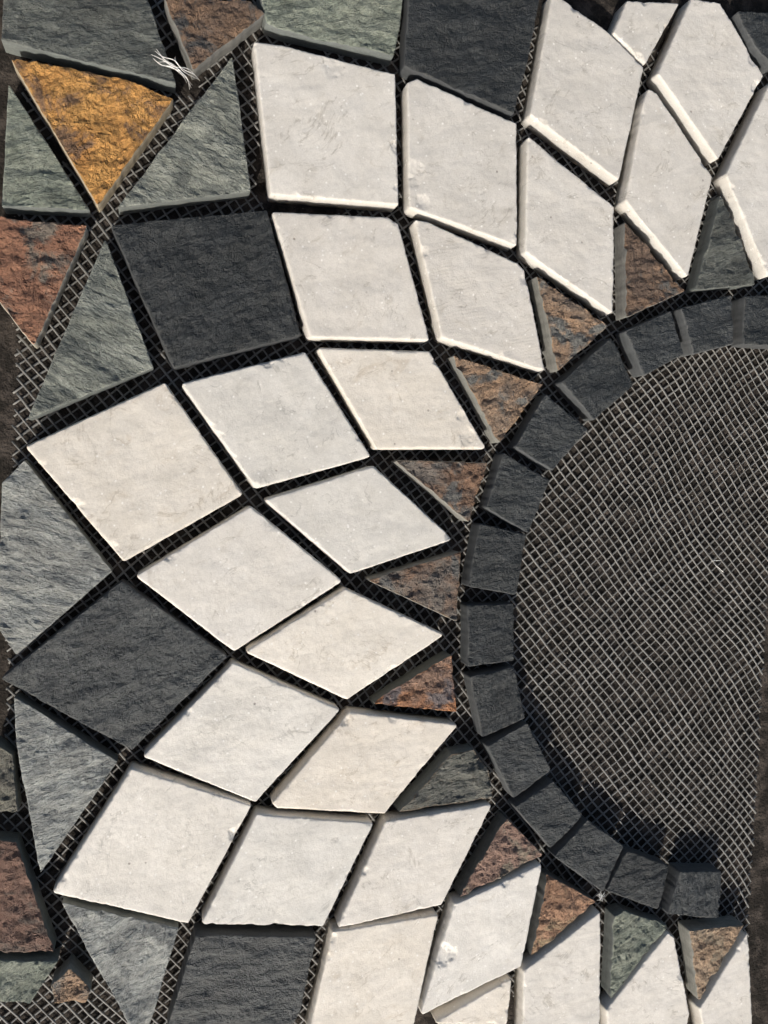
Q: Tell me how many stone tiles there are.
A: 73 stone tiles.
